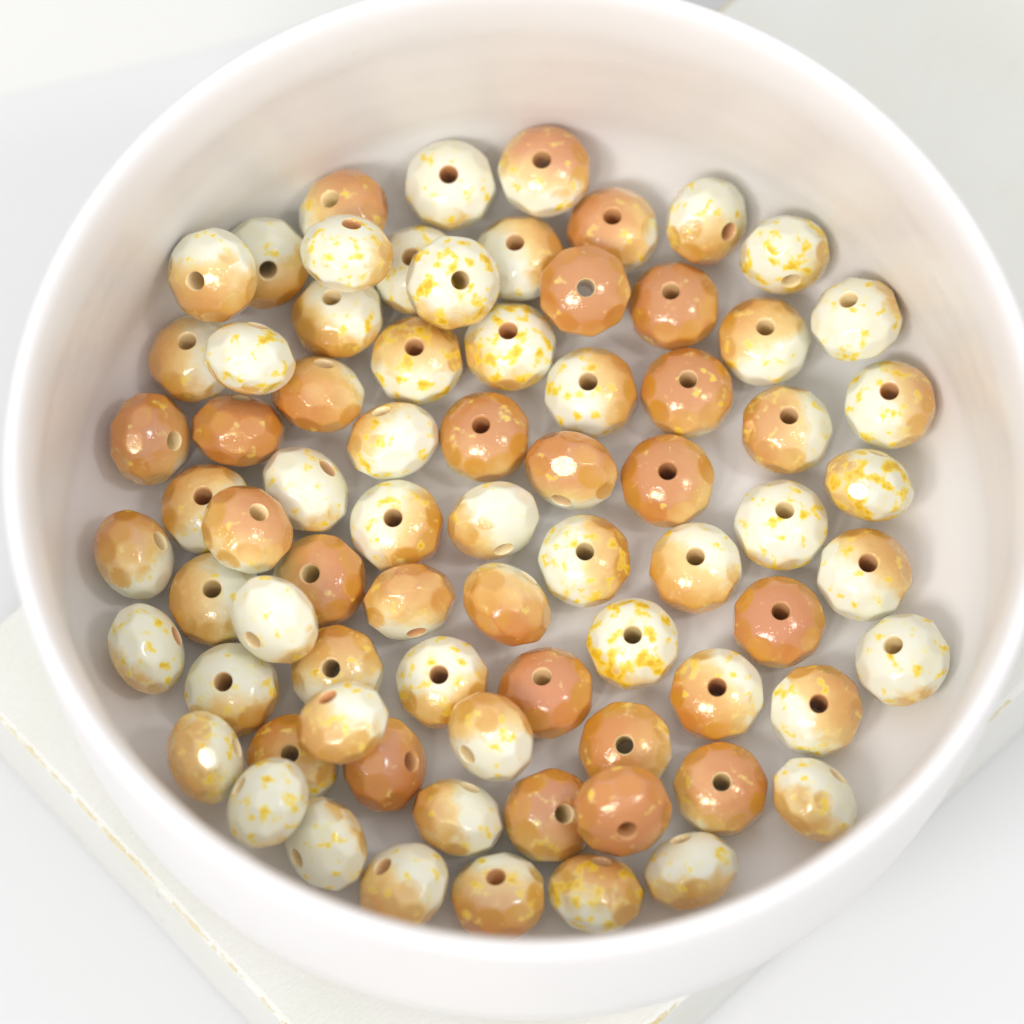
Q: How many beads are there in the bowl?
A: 75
